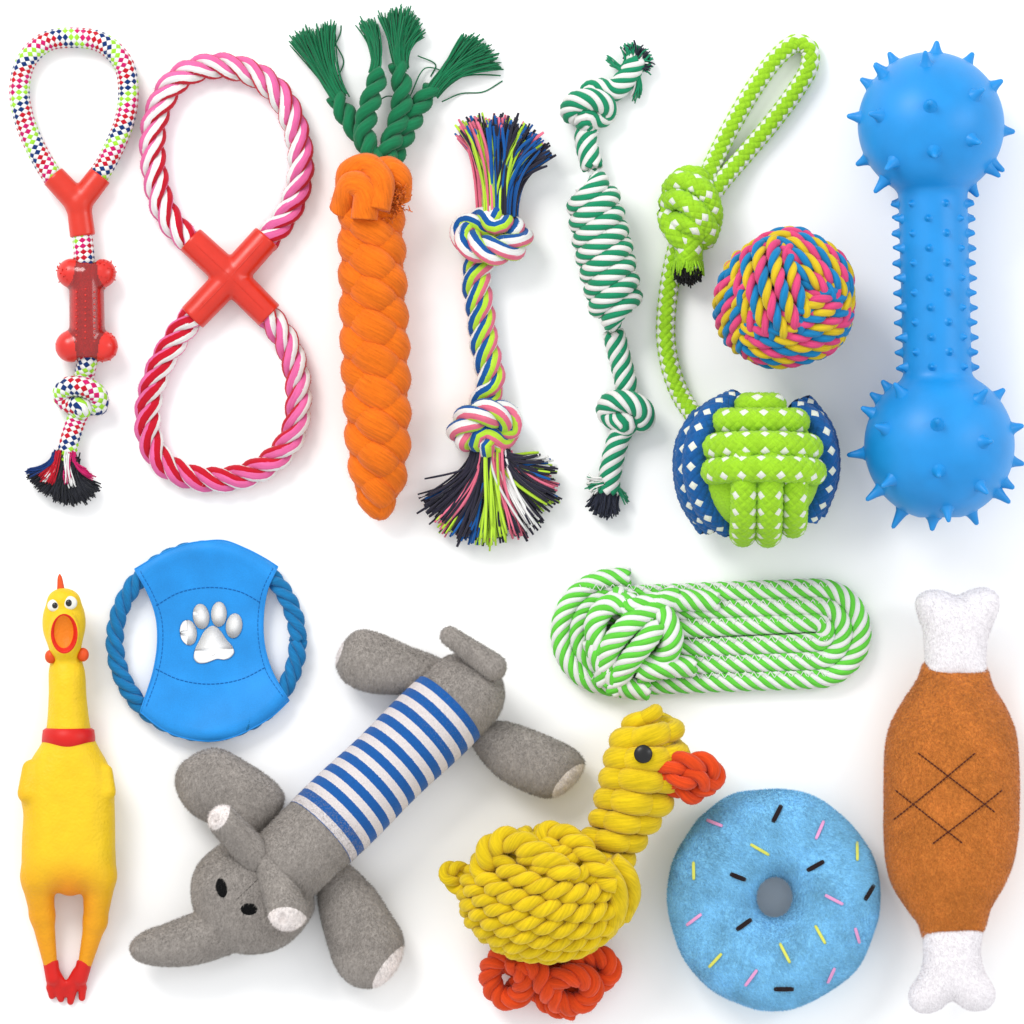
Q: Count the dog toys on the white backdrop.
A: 15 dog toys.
